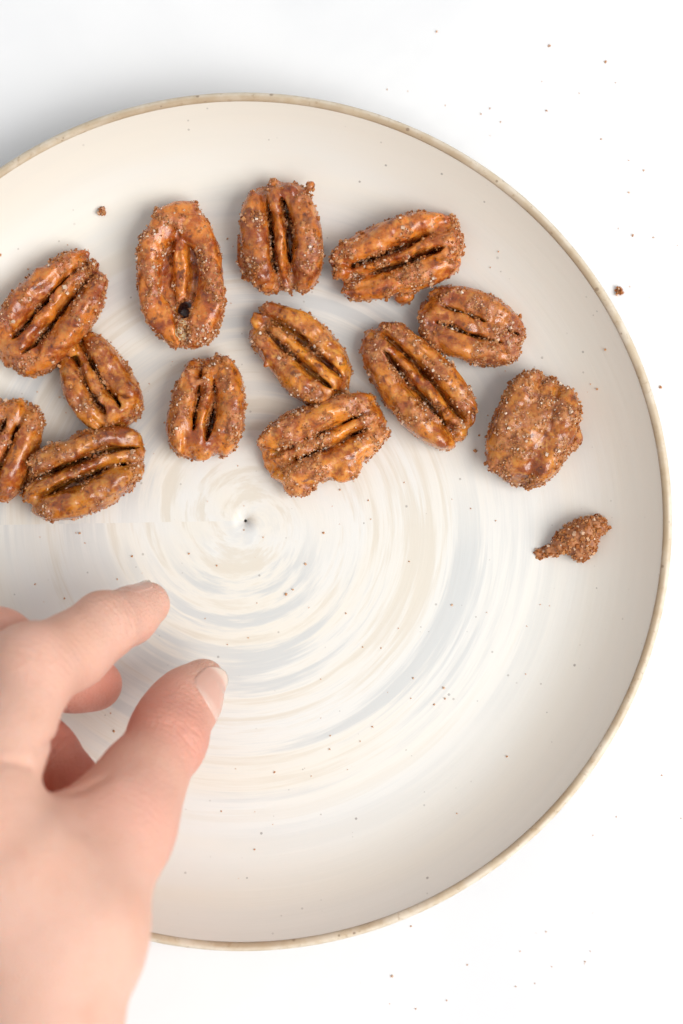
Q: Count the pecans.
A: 13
